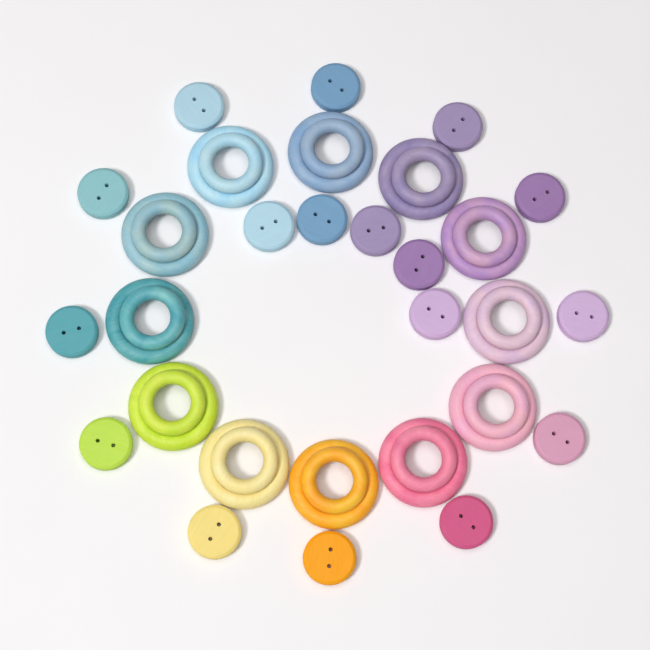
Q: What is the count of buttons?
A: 17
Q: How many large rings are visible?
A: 12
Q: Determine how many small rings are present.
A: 12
